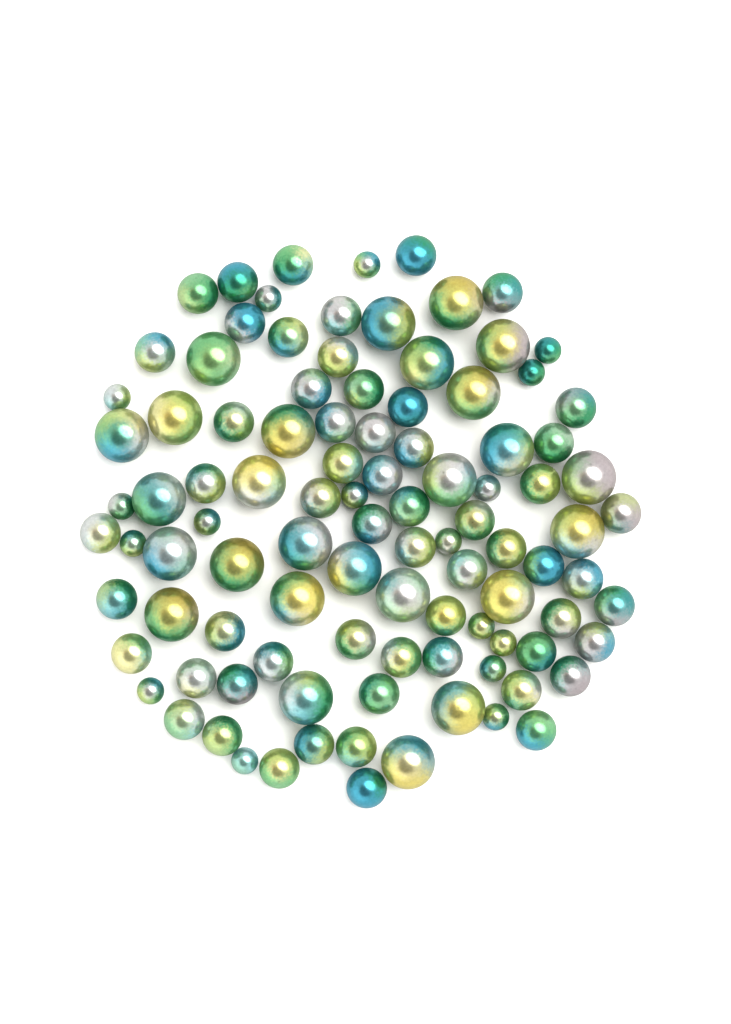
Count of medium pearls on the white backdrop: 58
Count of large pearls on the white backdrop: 26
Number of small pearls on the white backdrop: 17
